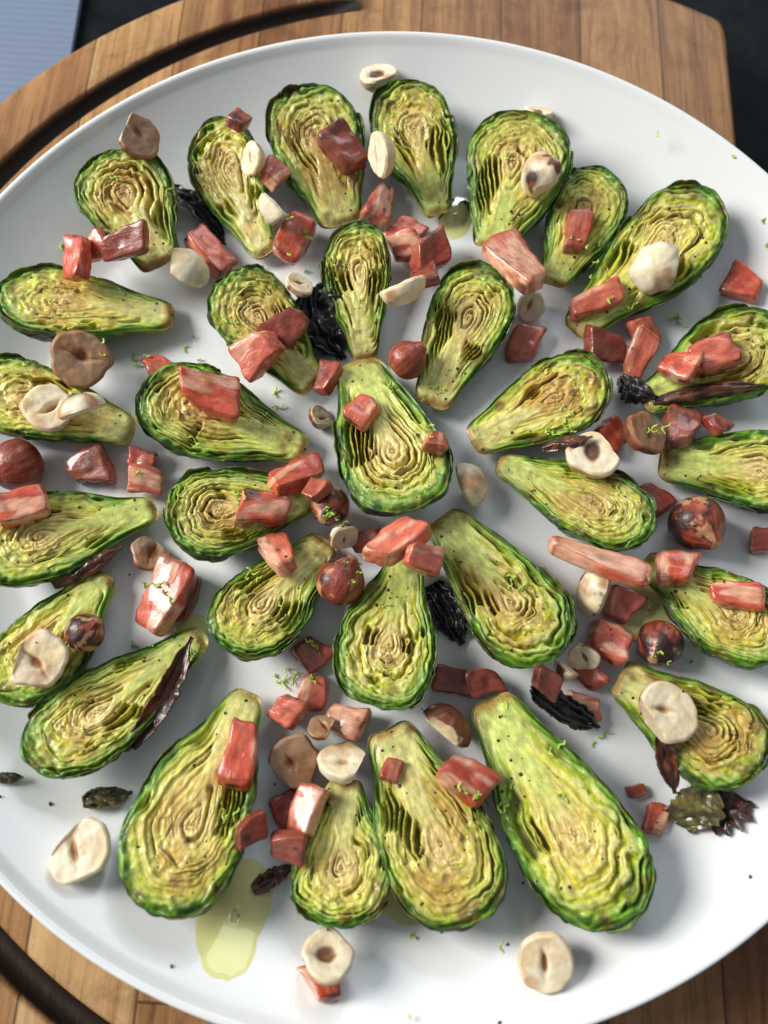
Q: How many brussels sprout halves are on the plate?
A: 31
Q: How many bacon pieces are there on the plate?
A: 72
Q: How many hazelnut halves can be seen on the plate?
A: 33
